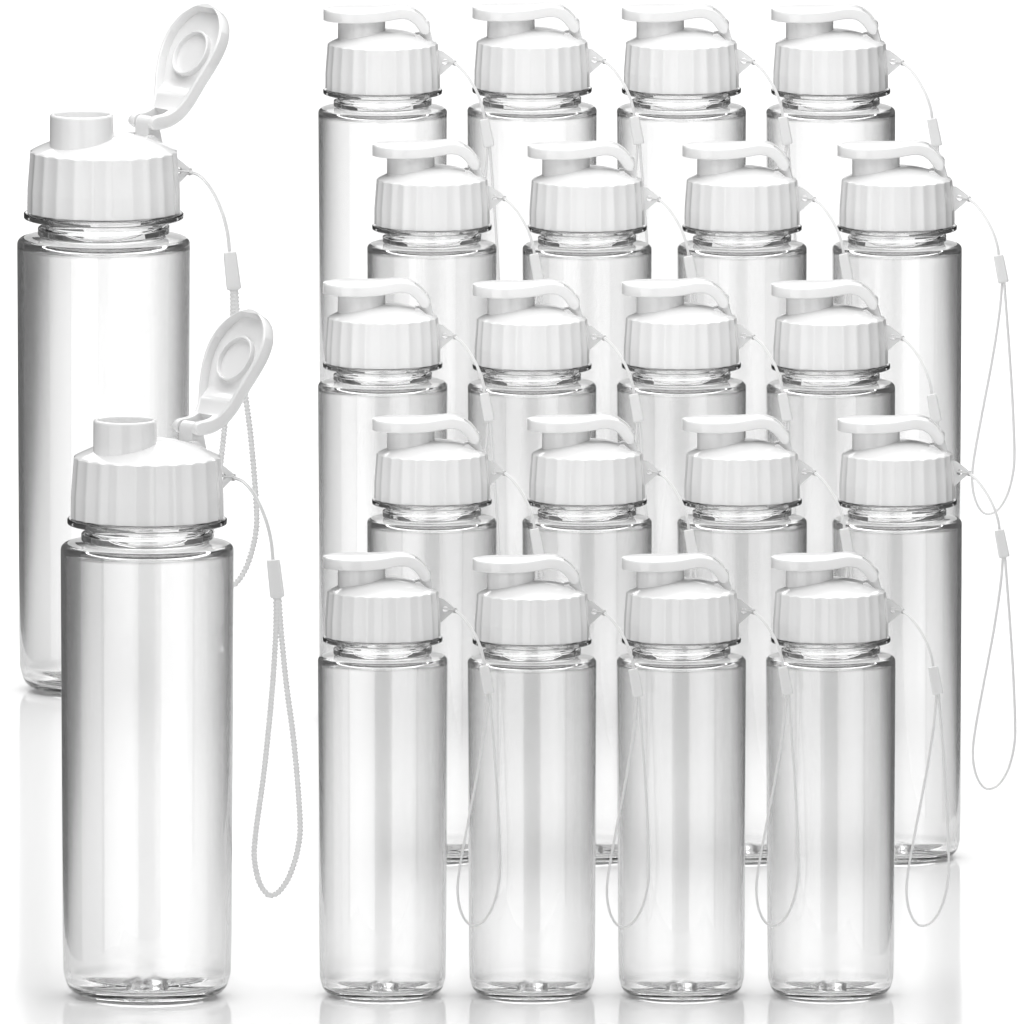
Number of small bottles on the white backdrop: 20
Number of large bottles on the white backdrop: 2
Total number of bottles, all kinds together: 22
